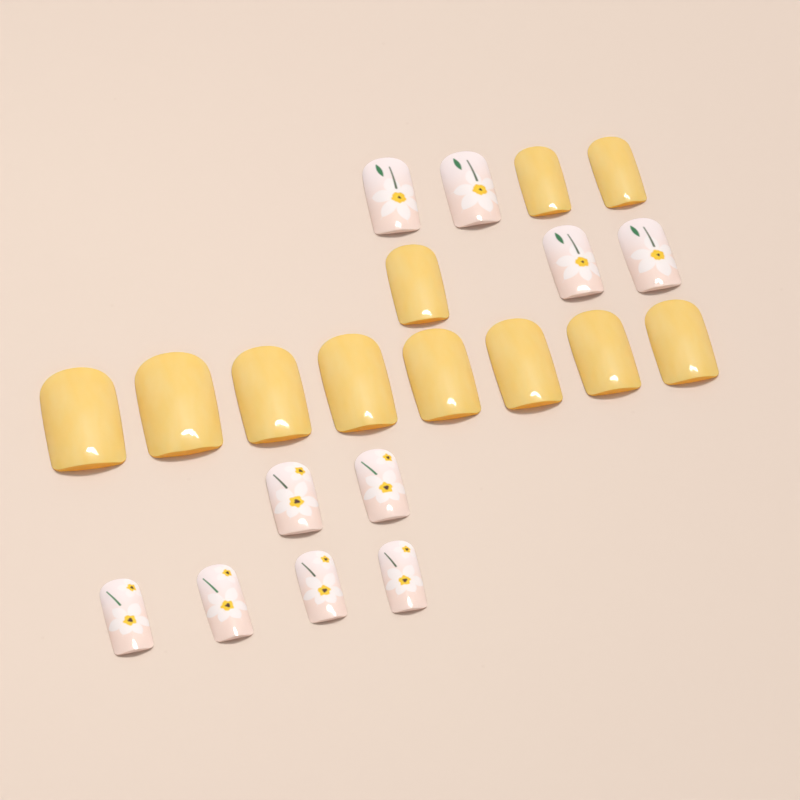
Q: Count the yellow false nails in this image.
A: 11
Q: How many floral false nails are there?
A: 10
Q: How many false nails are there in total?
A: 21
